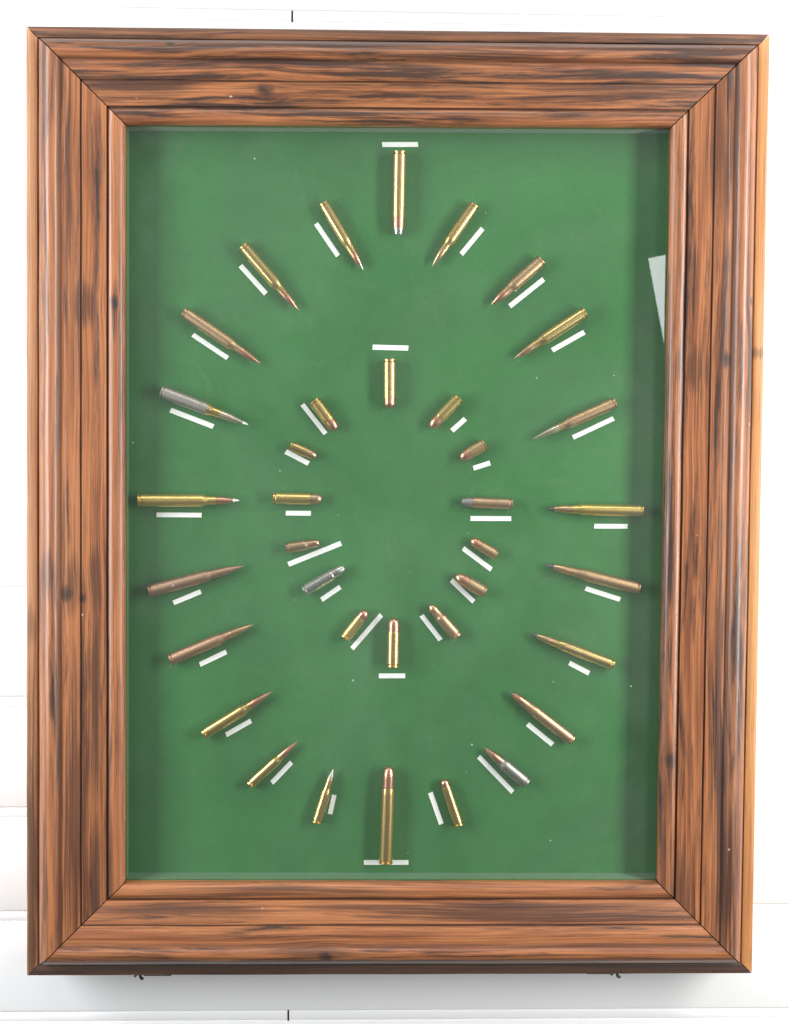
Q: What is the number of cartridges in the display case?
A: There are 36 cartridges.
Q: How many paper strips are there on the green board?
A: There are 36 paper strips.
